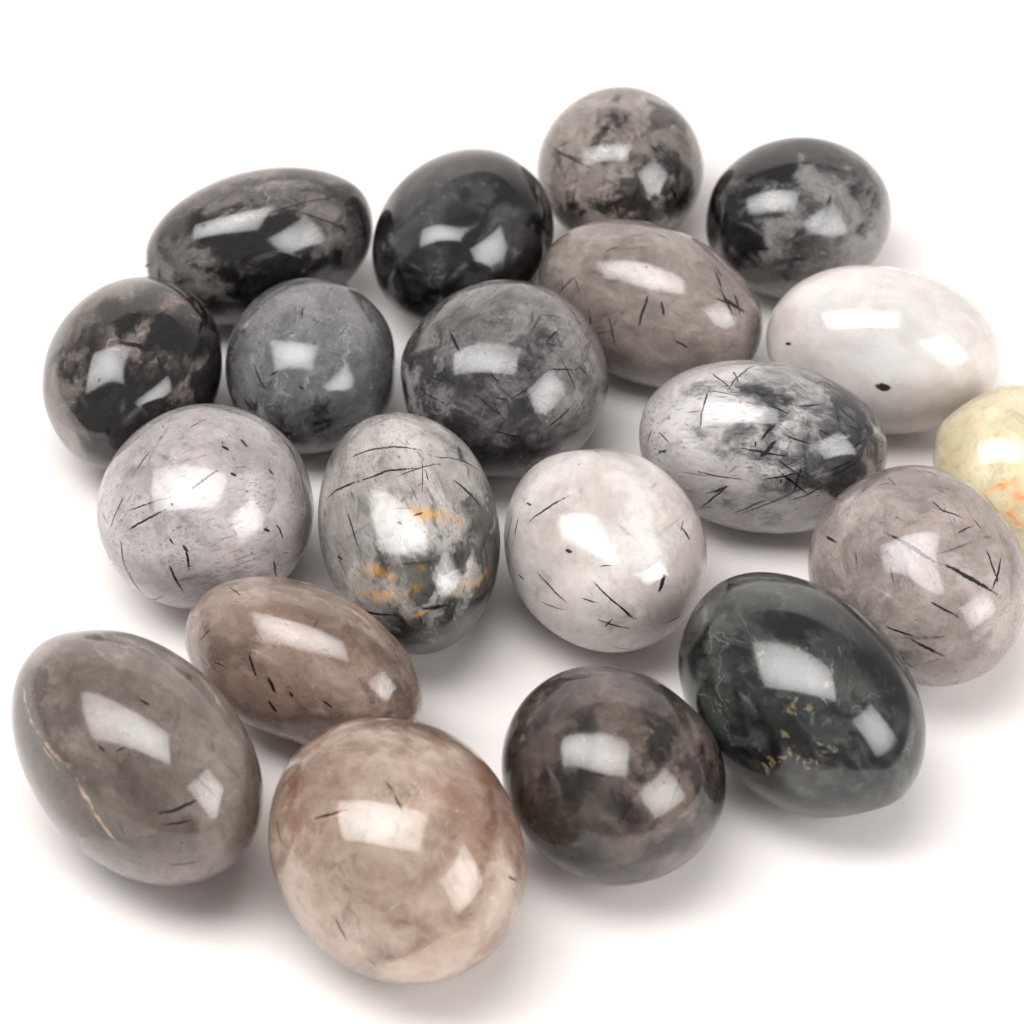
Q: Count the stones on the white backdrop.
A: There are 20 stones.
